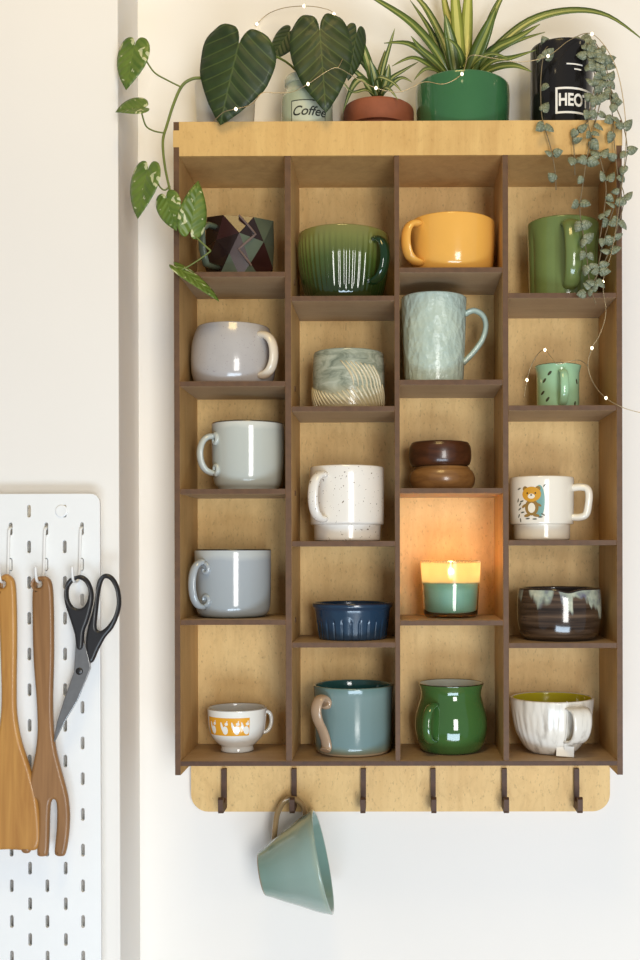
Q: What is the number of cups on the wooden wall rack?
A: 18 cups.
